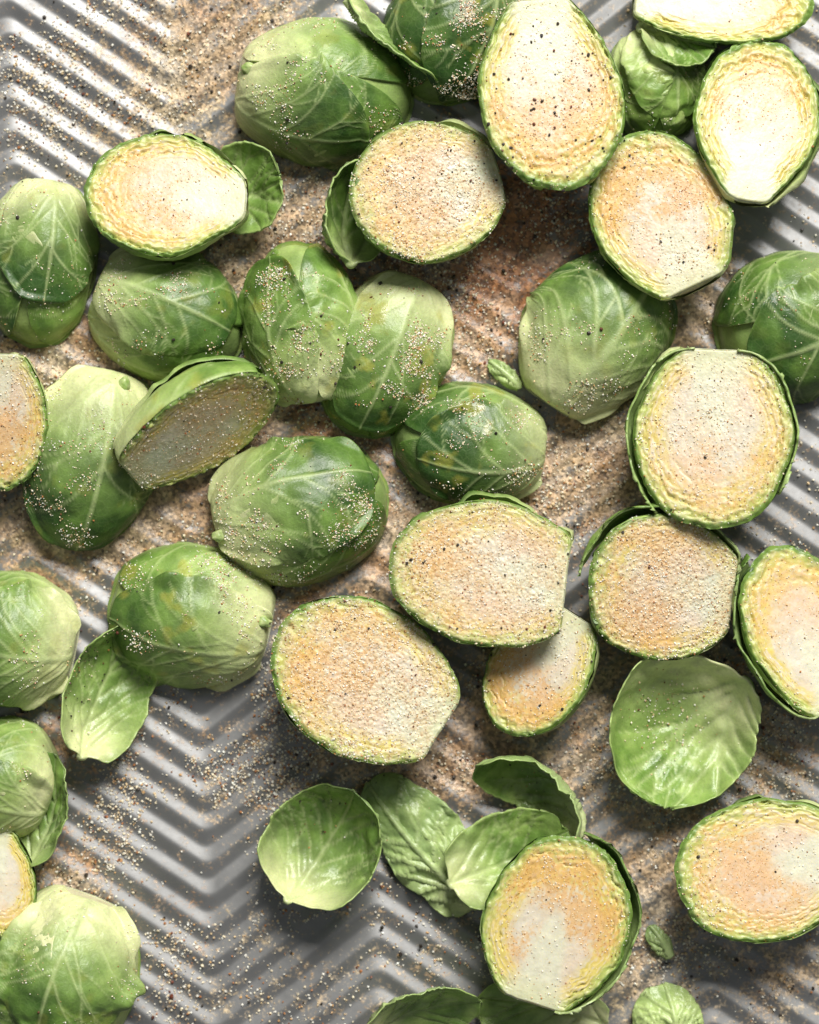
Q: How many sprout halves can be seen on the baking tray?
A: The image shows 33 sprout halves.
